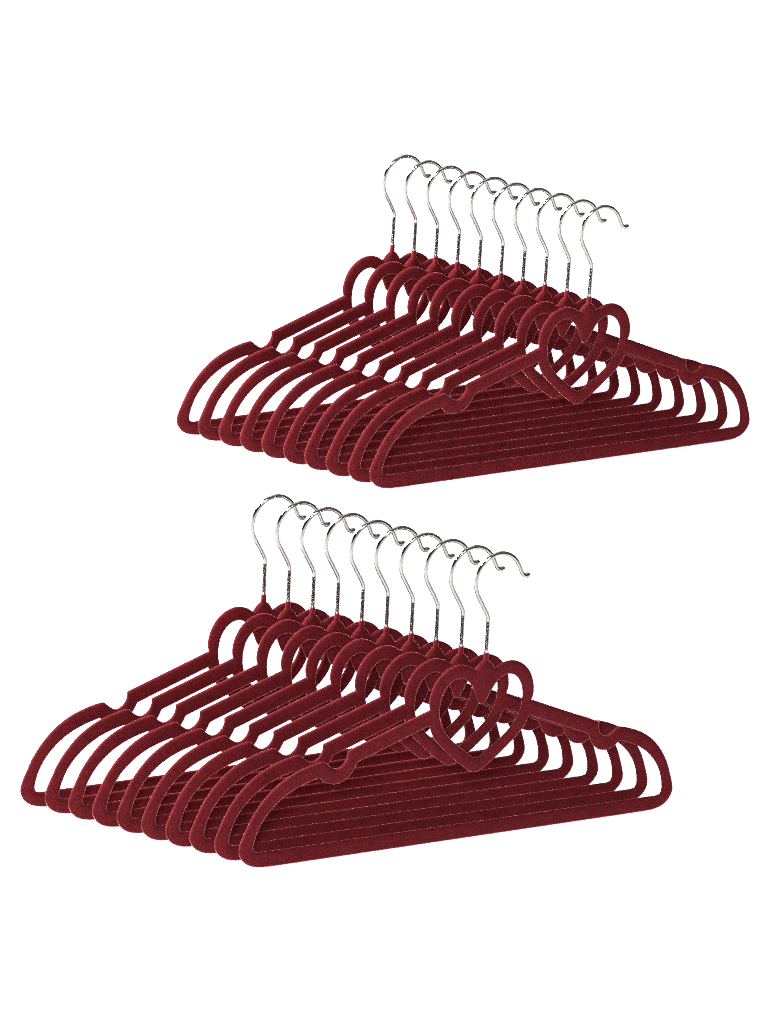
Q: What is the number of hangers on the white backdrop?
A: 20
